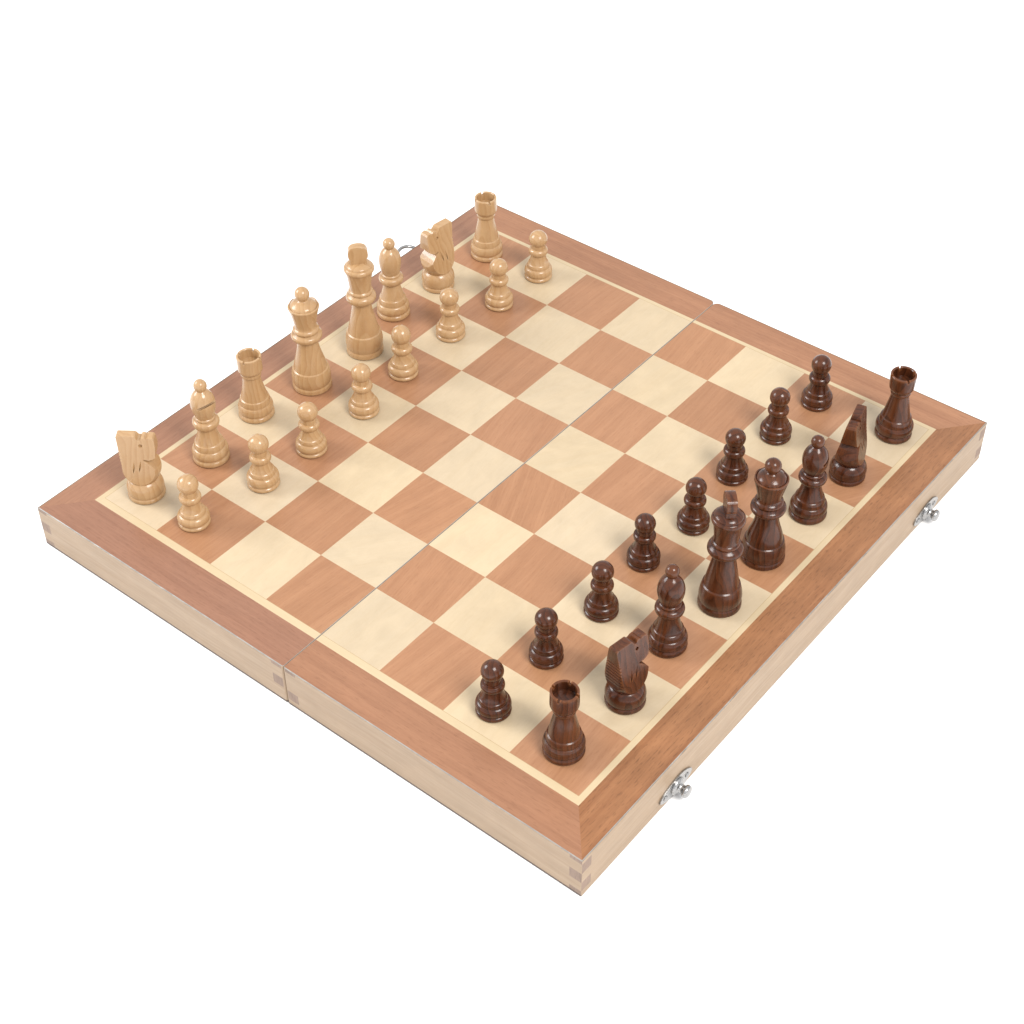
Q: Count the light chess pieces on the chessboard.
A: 16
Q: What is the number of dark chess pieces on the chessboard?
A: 16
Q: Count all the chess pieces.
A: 32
